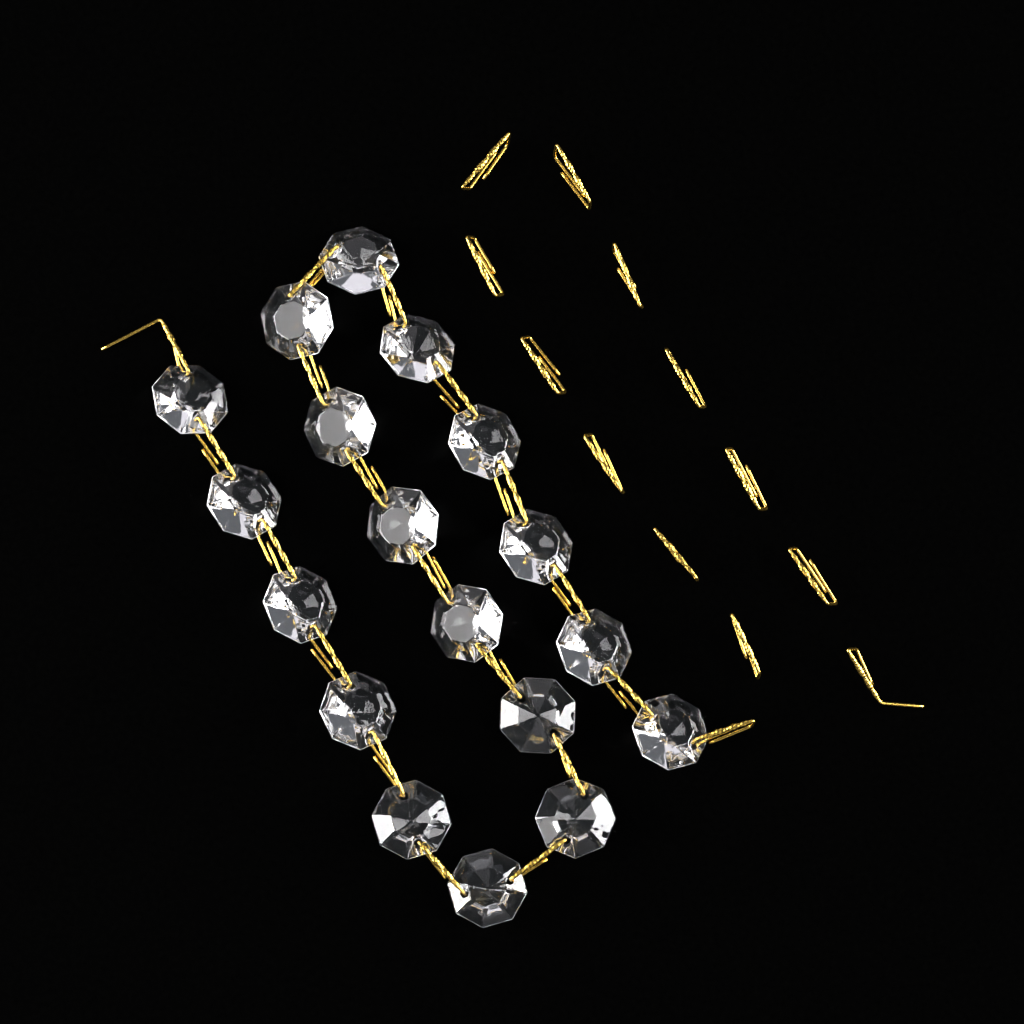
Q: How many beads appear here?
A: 18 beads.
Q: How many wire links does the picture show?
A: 31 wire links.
